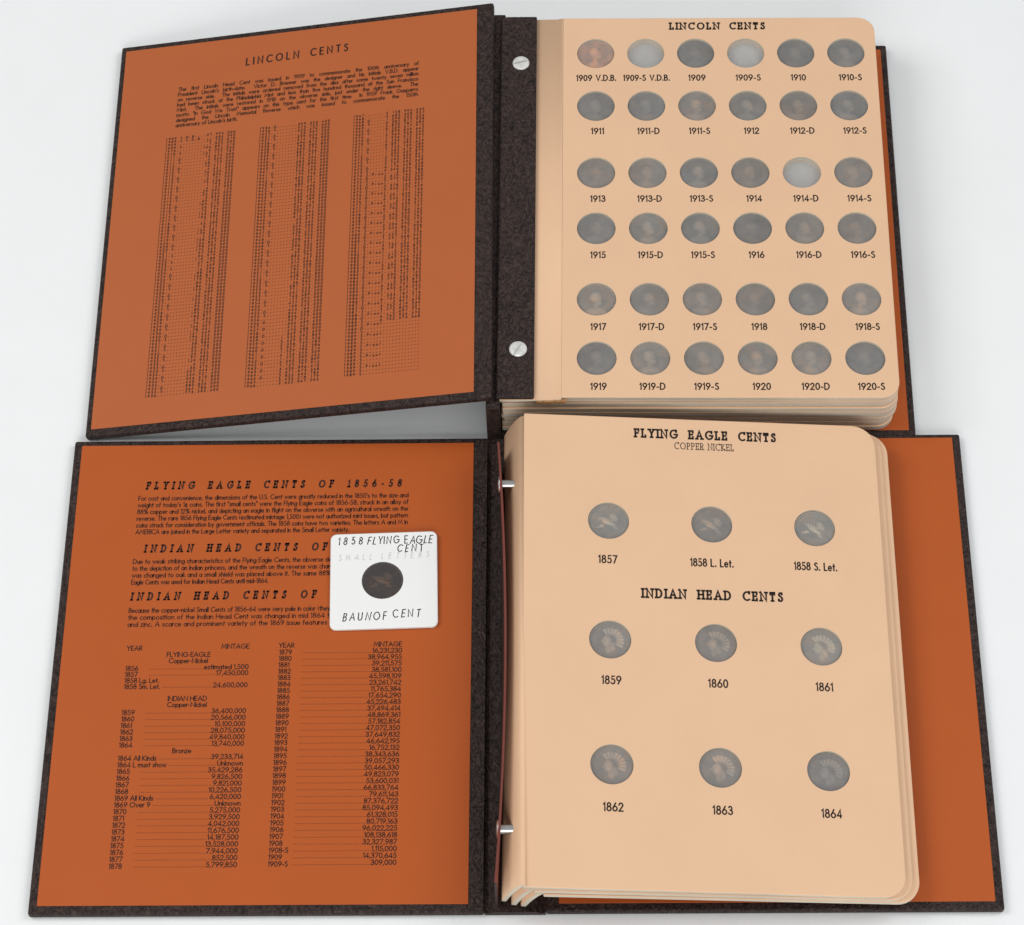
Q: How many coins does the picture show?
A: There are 43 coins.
